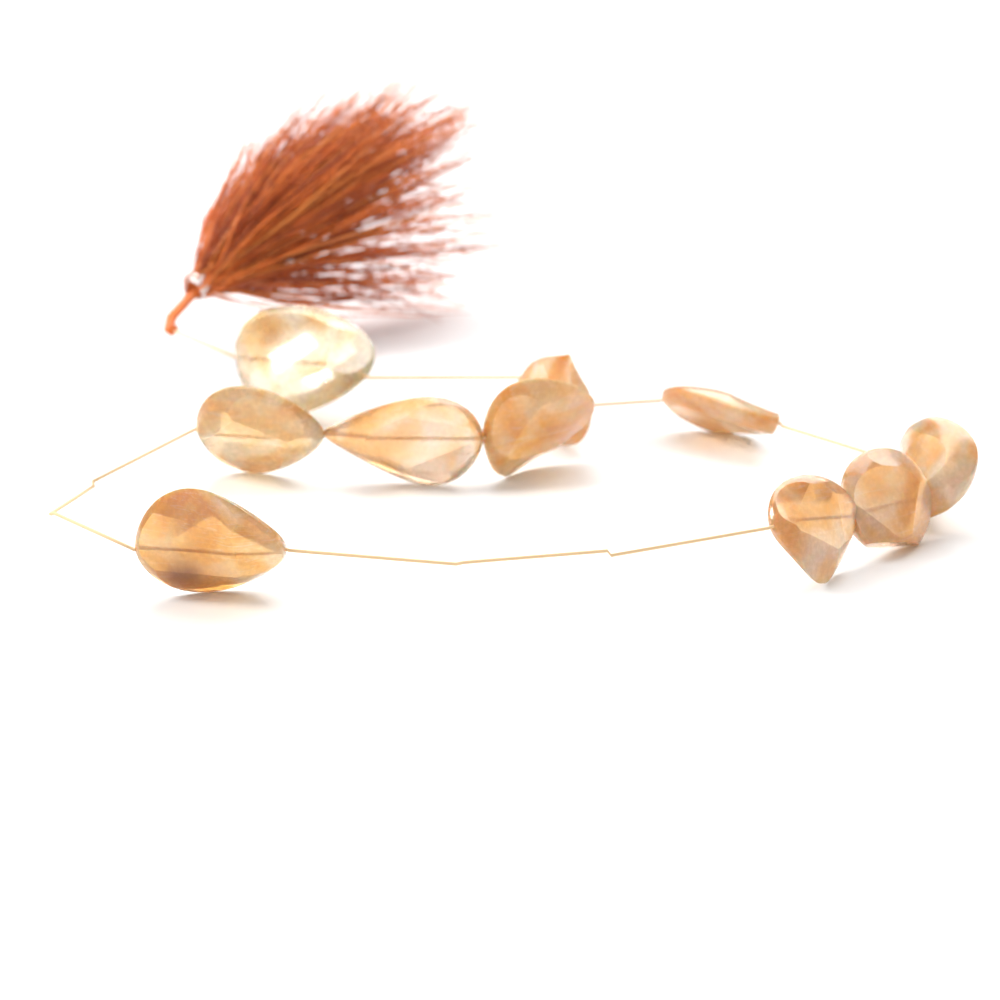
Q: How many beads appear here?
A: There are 10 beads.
